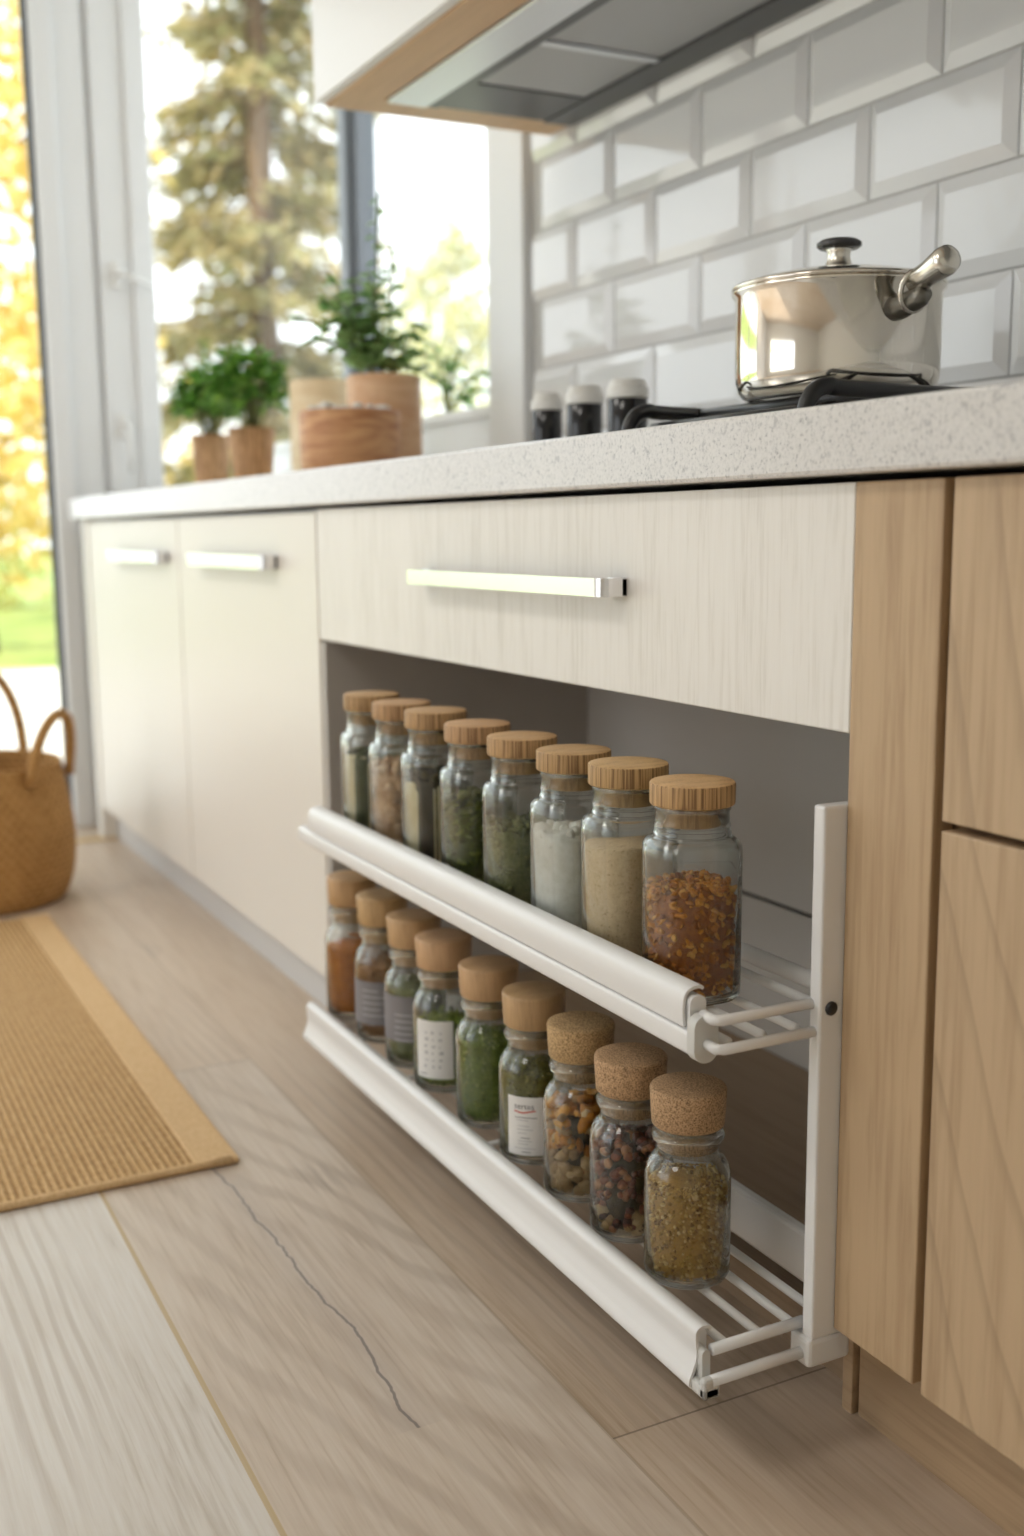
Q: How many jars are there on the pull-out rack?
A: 17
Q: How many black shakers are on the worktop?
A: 3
